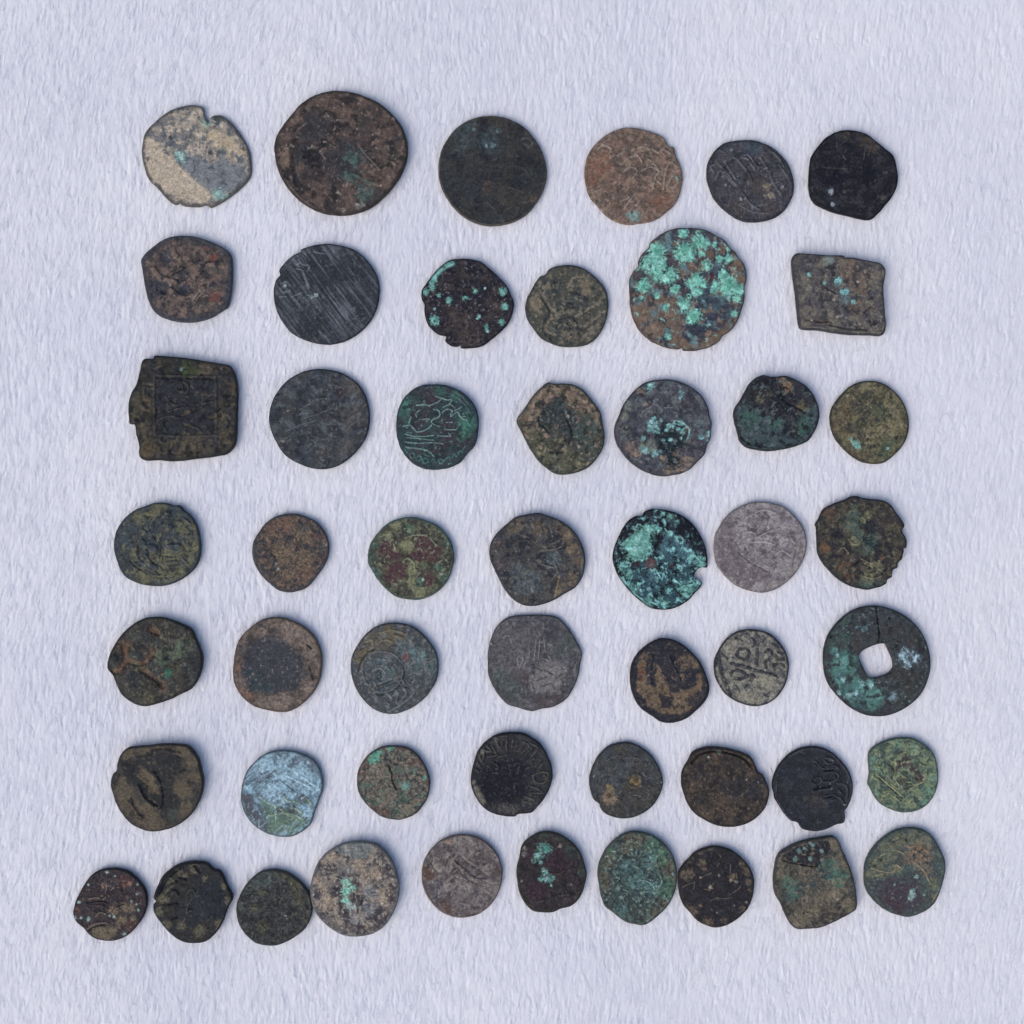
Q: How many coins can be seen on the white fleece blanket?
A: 51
